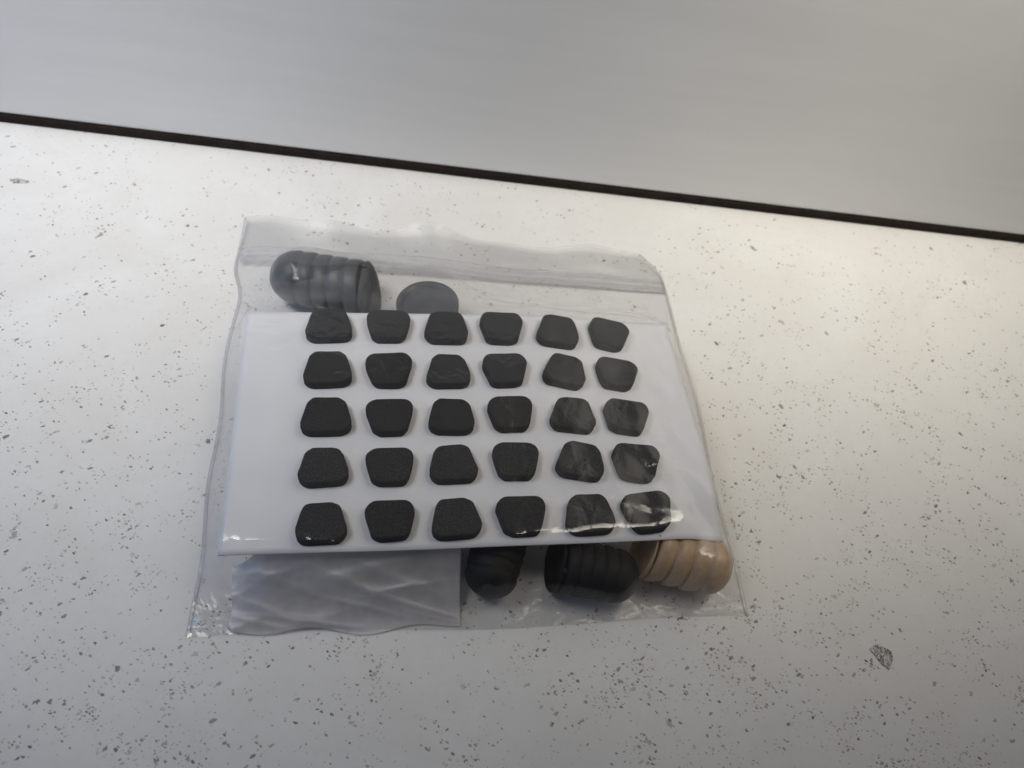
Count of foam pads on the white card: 30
